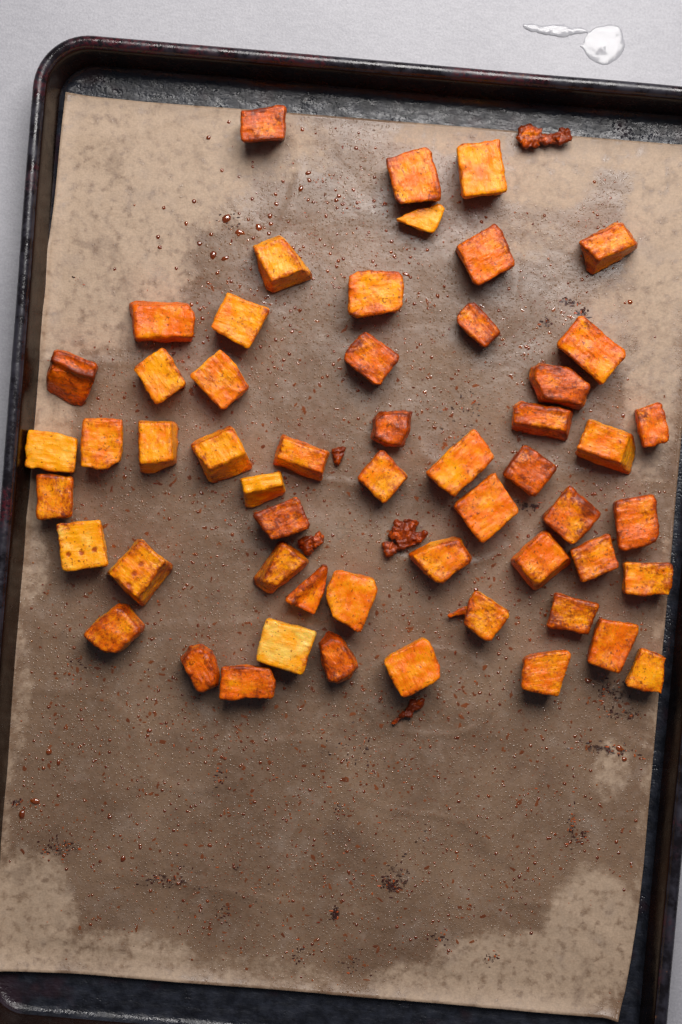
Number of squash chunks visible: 55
